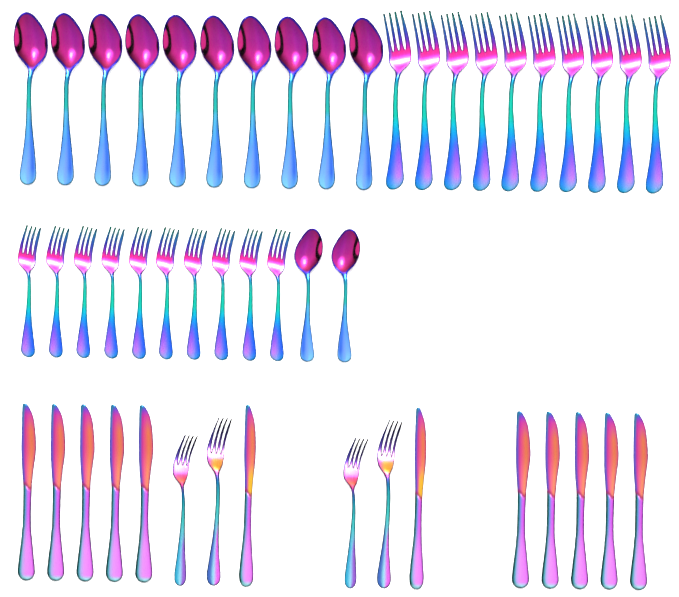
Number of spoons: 12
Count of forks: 24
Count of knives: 12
